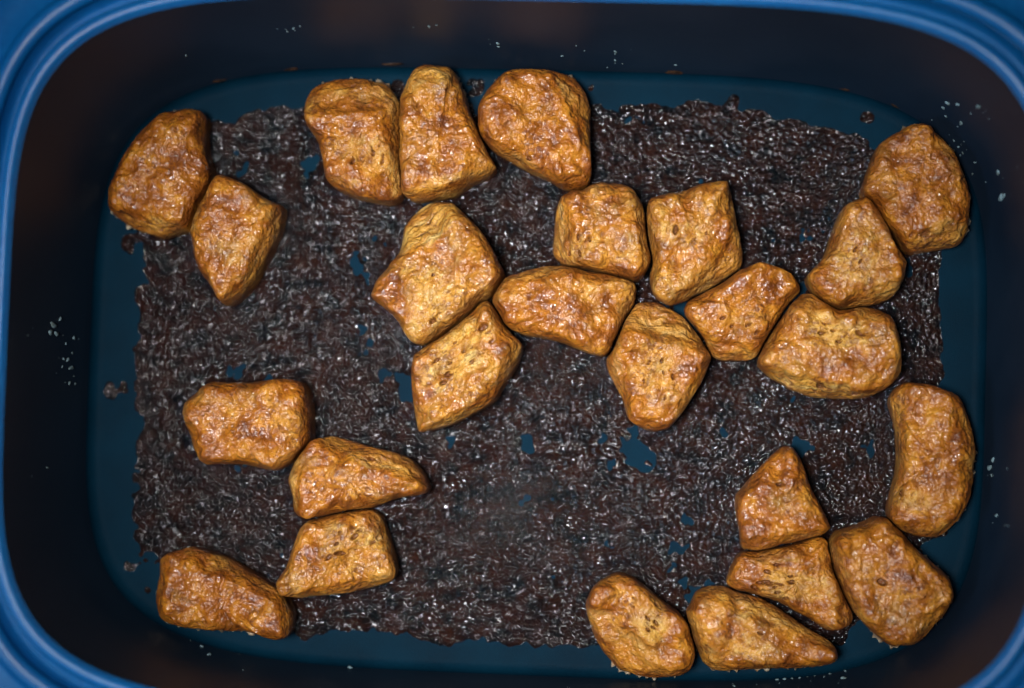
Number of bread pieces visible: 25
